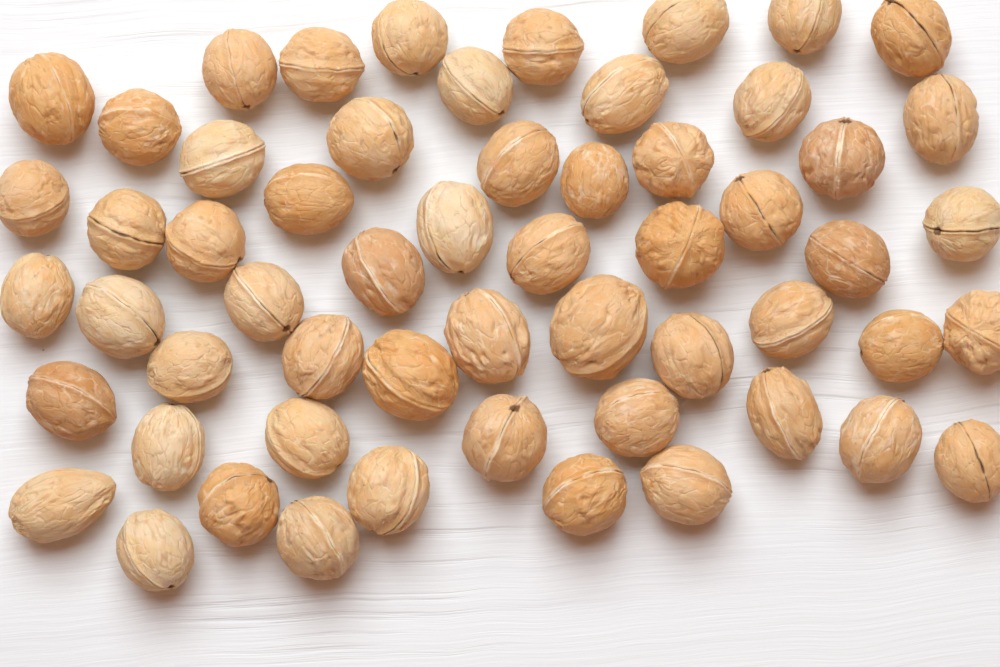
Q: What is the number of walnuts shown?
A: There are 57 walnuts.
